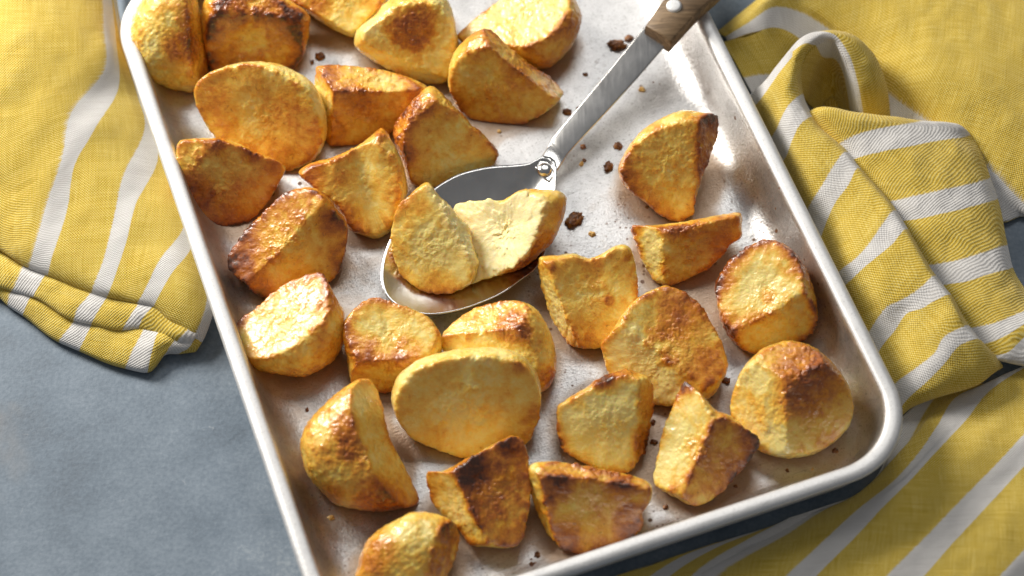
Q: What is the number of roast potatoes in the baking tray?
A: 29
